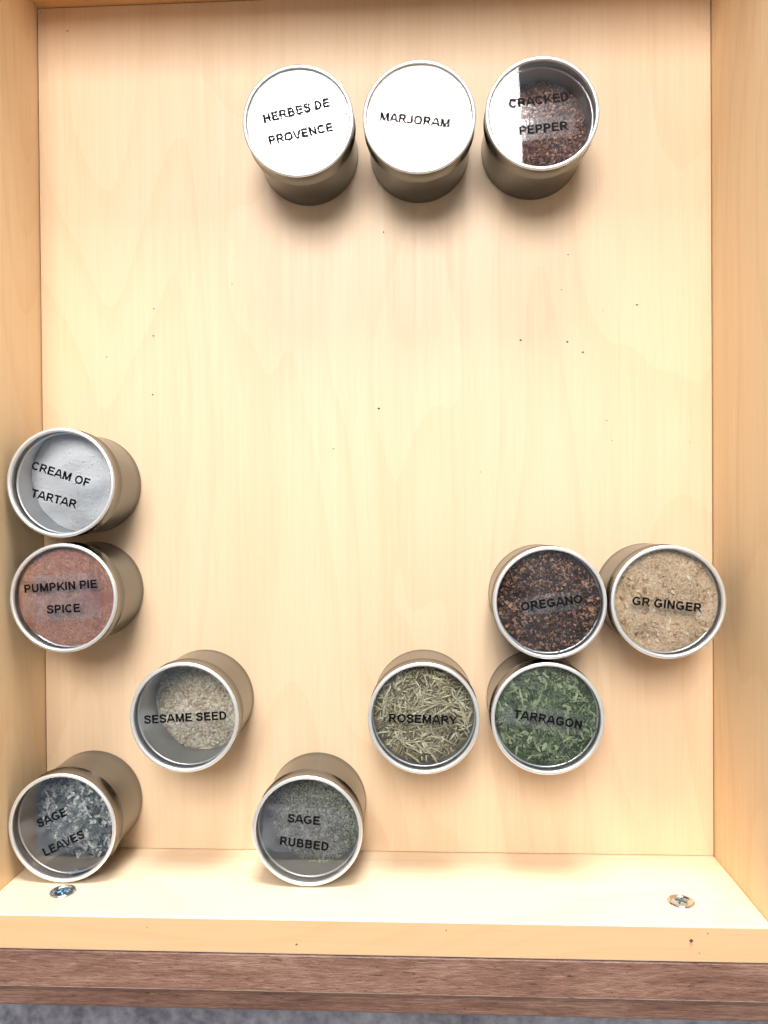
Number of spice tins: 12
